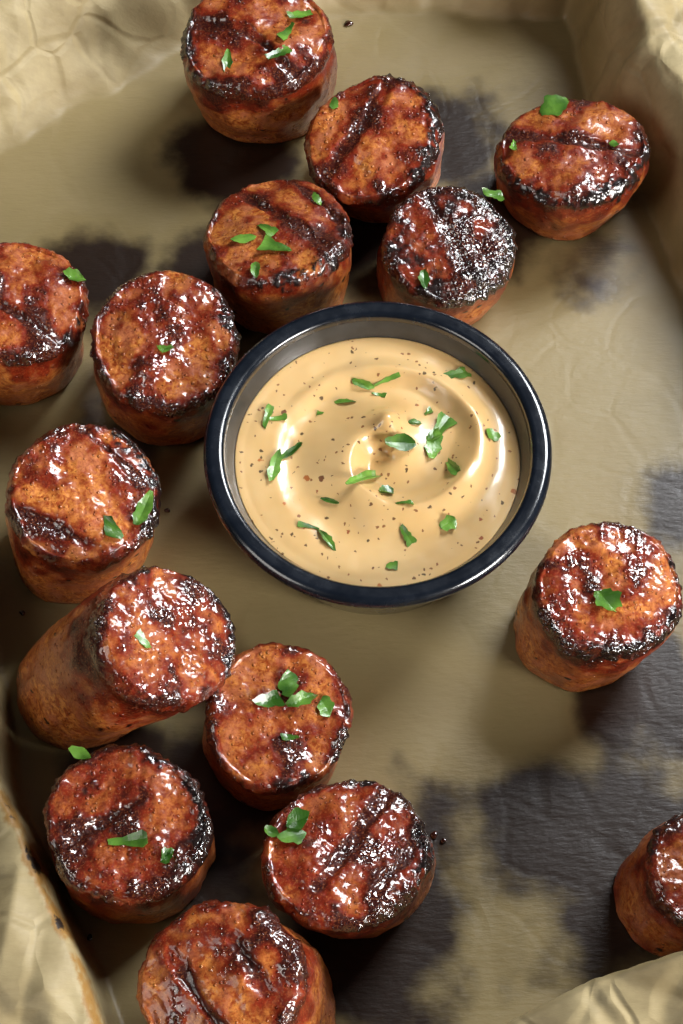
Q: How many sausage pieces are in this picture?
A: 15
